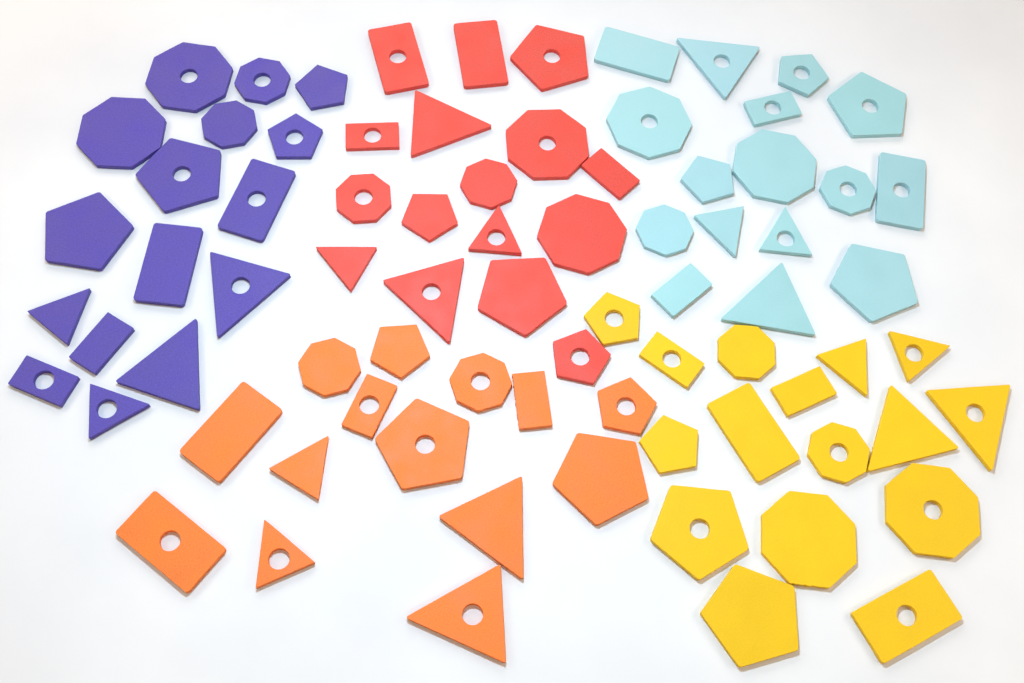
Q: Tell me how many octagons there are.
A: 18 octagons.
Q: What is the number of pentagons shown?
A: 20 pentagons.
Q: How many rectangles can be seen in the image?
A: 20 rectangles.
